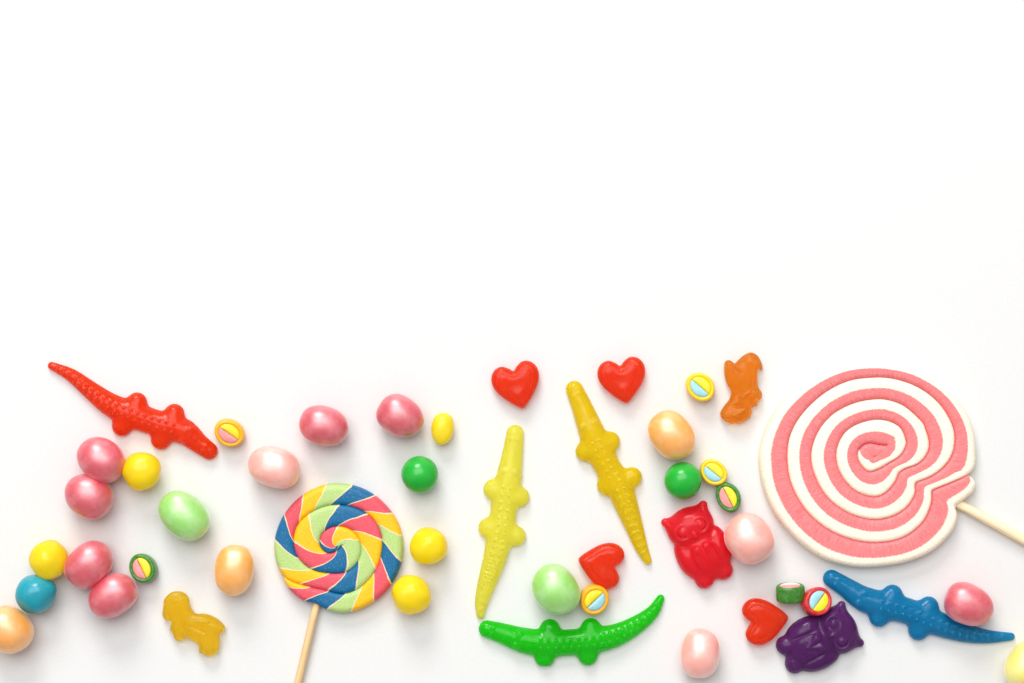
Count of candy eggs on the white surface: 17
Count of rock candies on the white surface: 8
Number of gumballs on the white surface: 7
